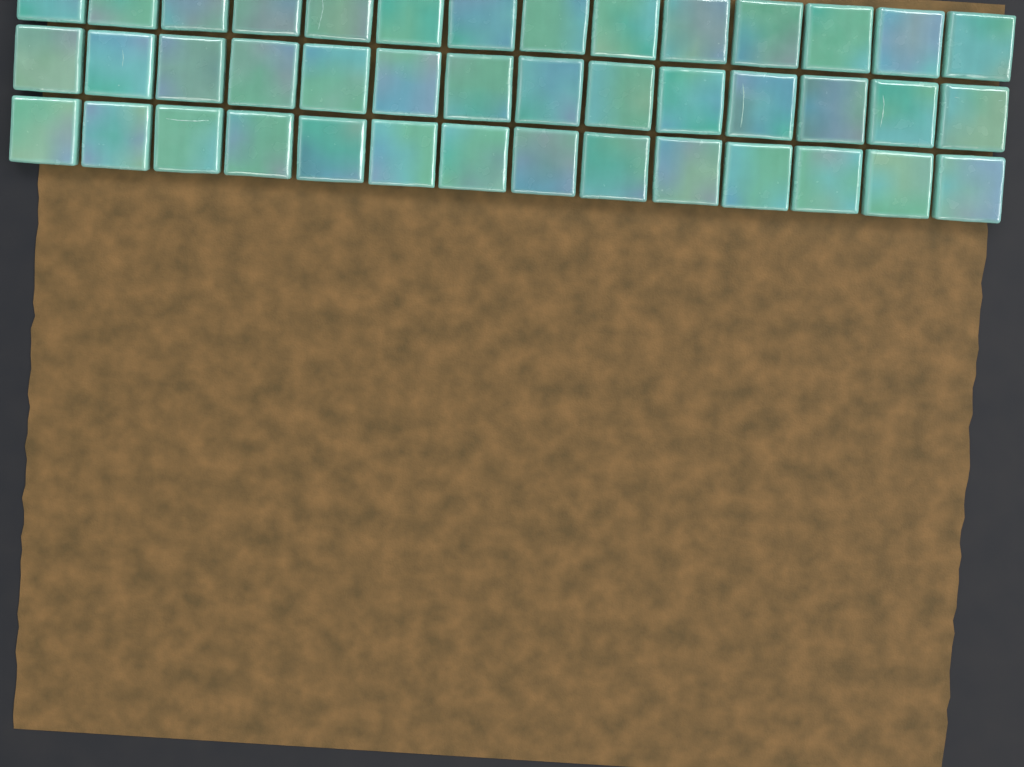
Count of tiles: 42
